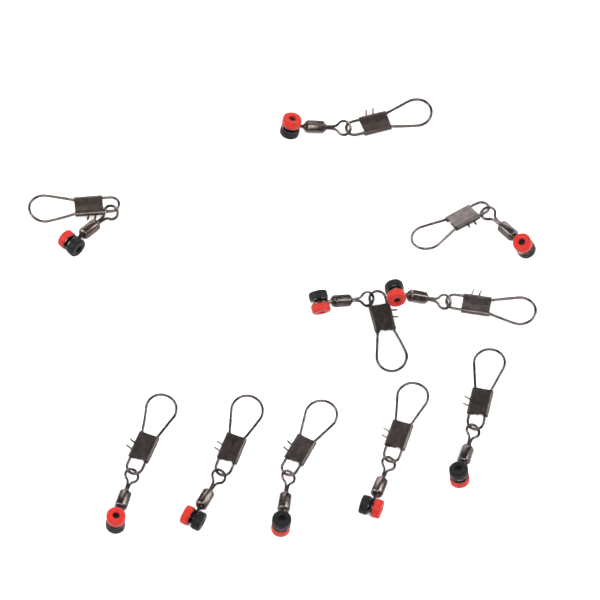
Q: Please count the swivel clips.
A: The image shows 10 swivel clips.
